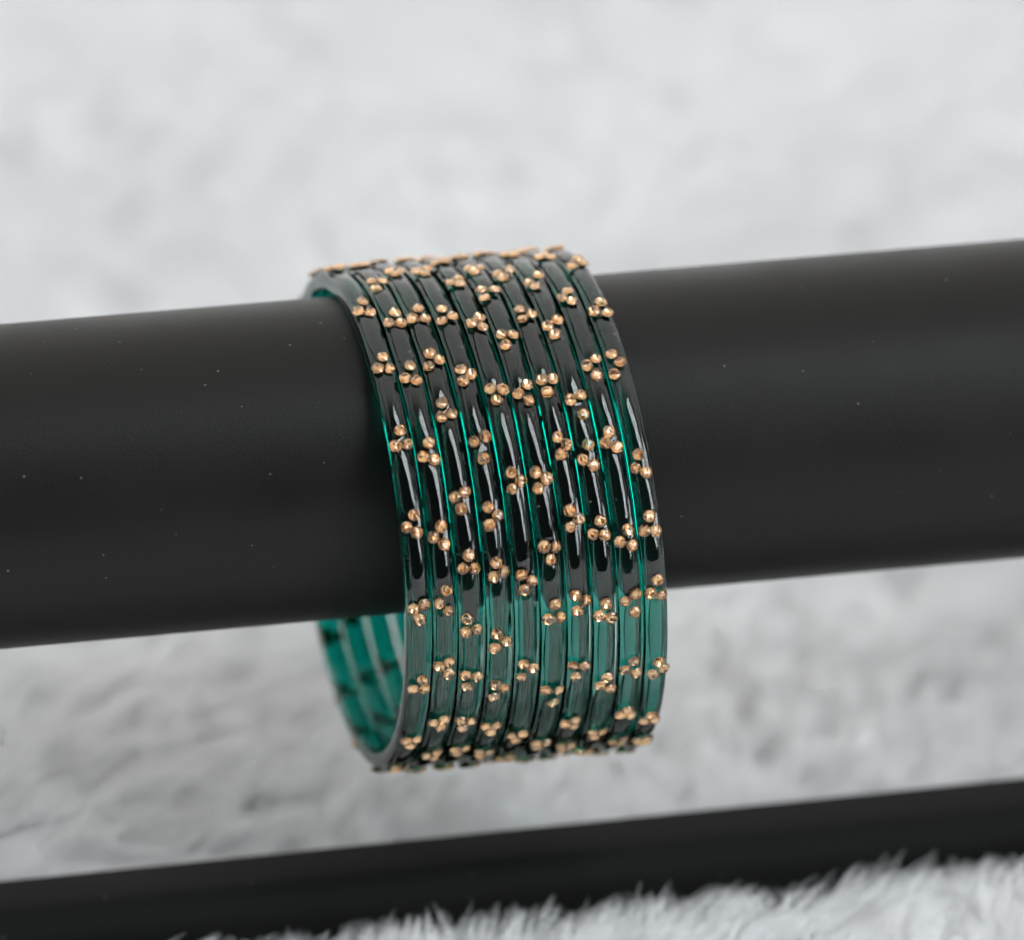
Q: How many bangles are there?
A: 10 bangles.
